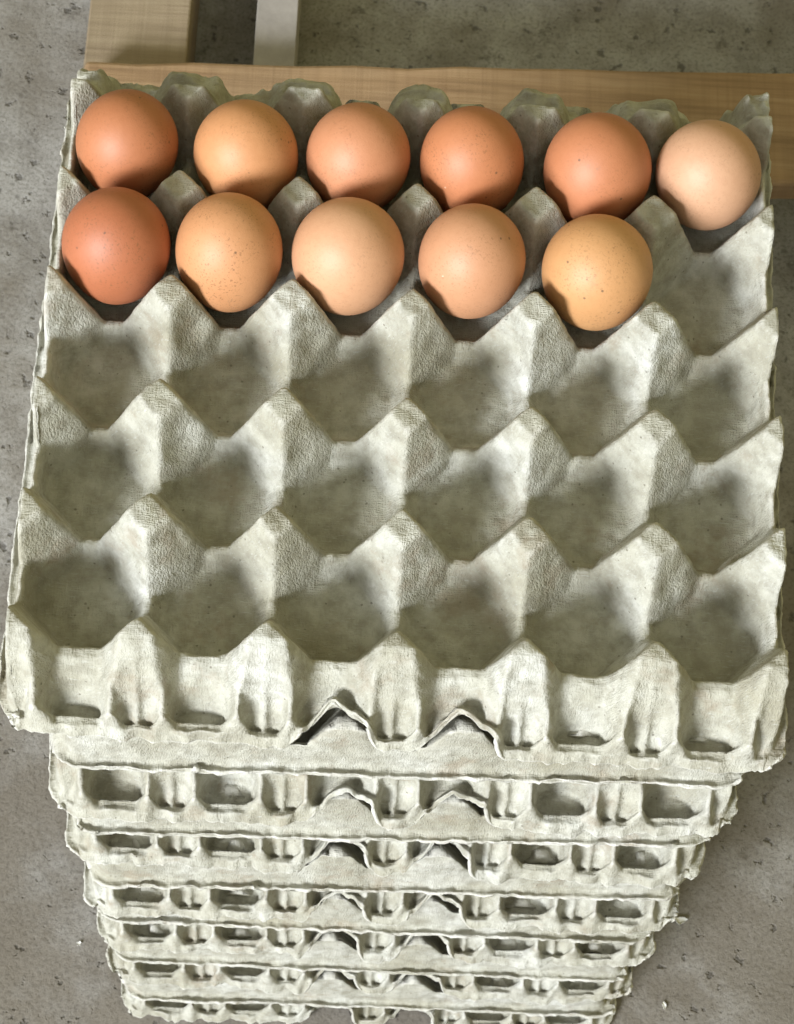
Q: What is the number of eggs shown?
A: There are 11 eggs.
